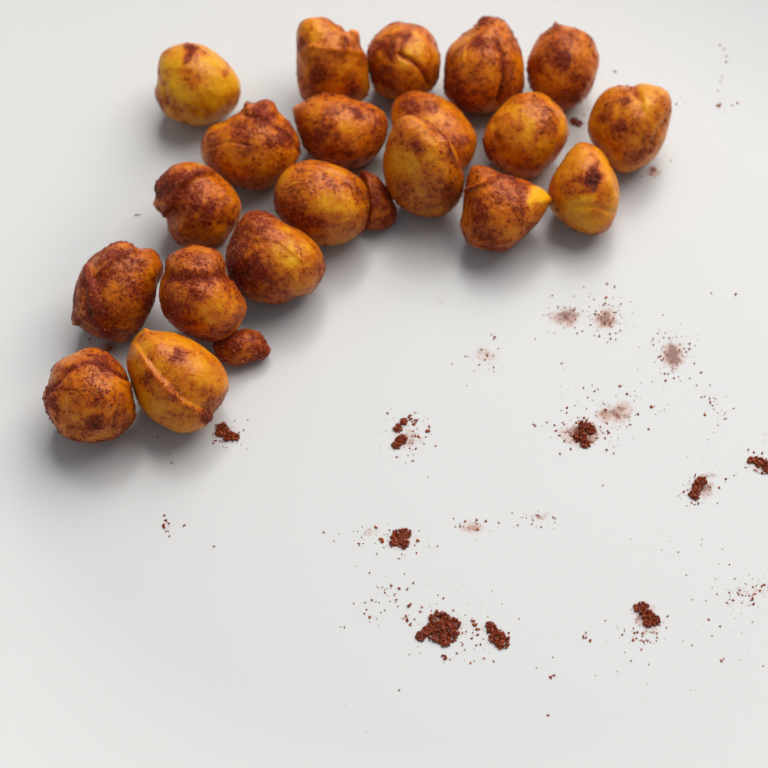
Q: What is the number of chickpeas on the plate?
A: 21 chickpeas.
